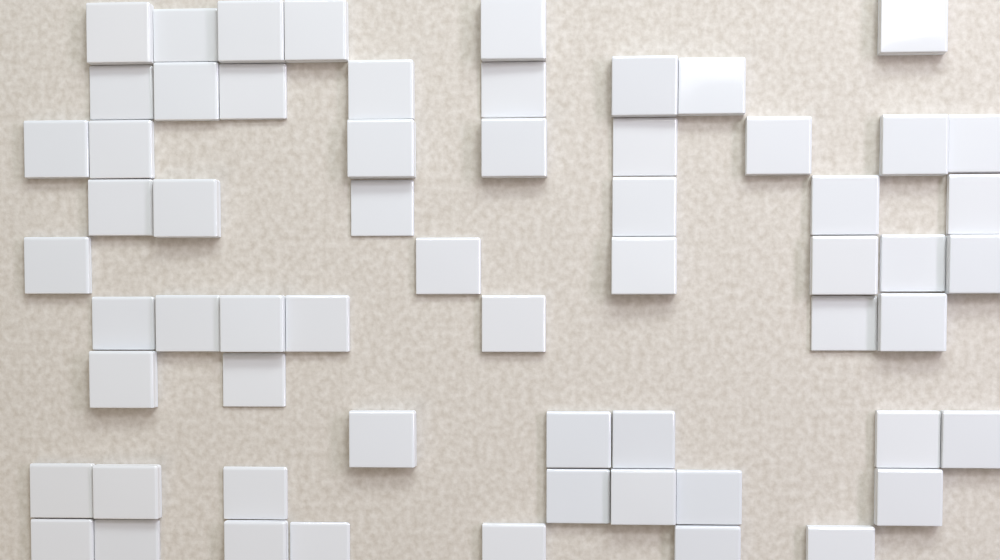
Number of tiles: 61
